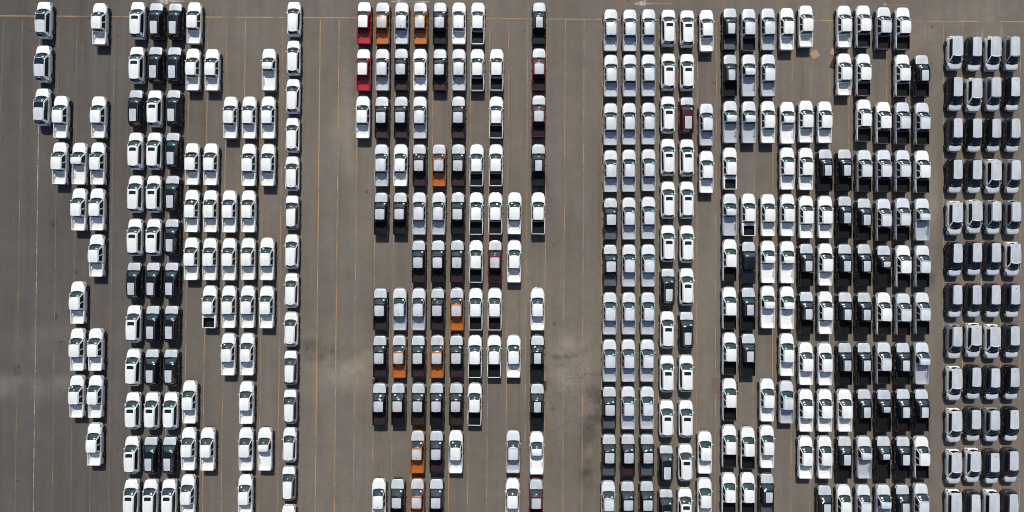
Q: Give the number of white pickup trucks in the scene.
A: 131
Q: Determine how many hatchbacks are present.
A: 125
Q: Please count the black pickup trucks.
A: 69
